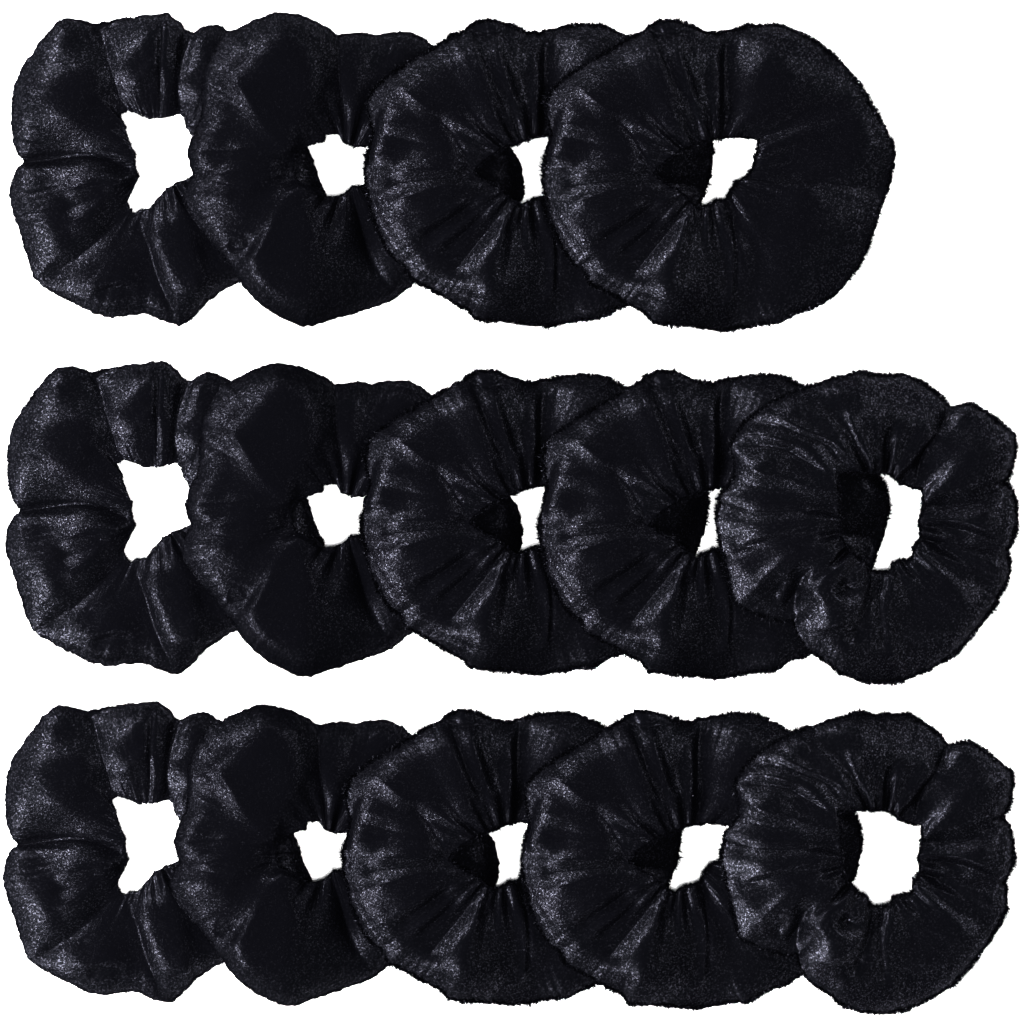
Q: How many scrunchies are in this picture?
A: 14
